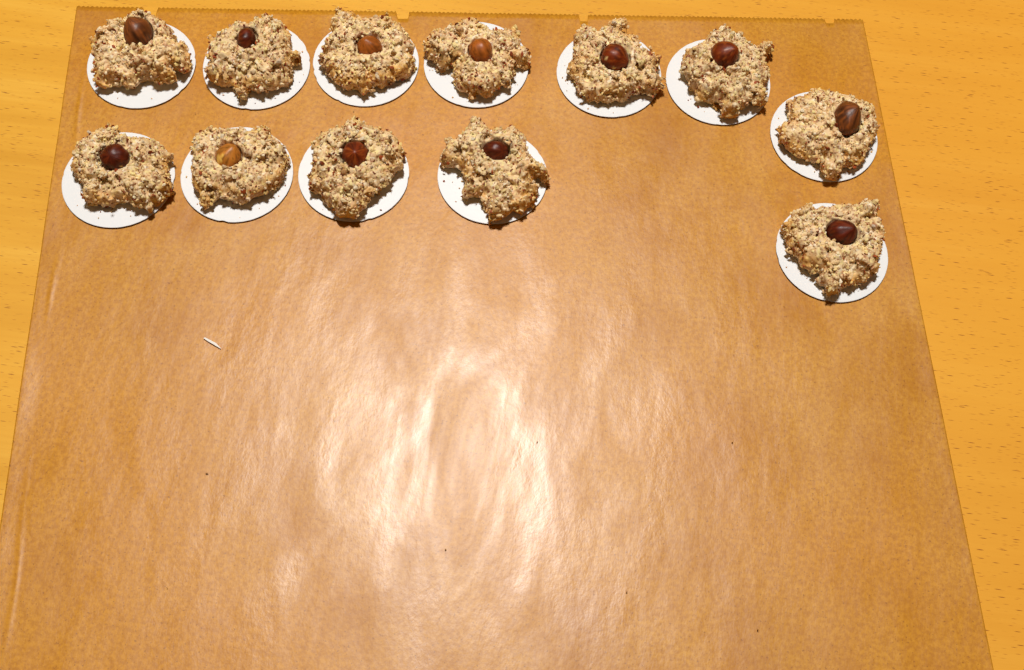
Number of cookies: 12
